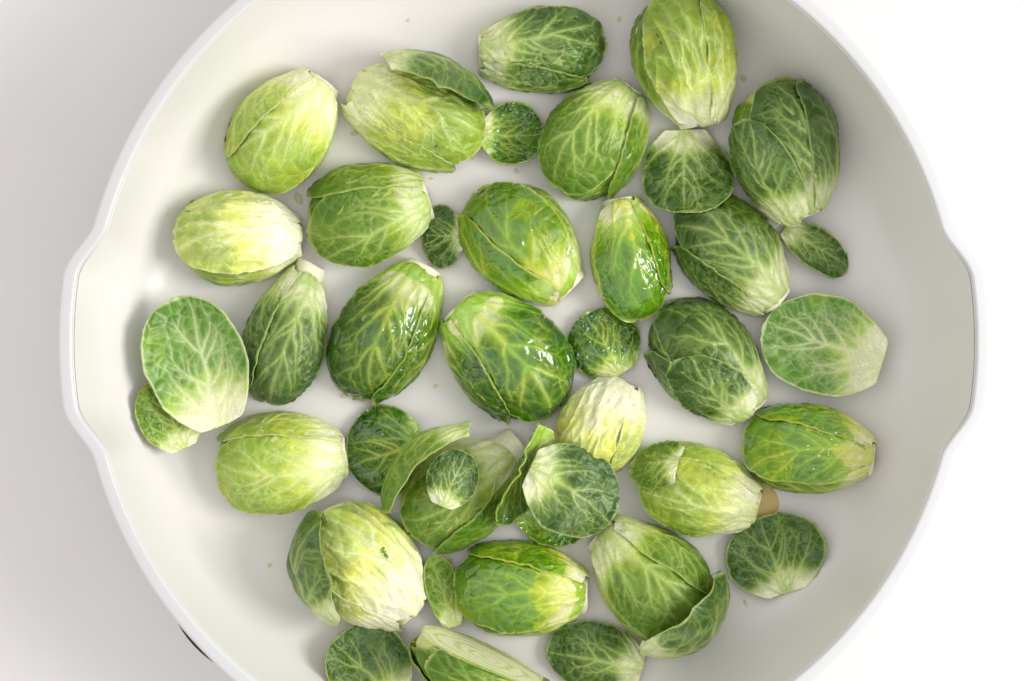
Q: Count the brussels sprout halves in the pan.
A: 24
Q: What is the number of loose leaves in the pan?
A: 21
